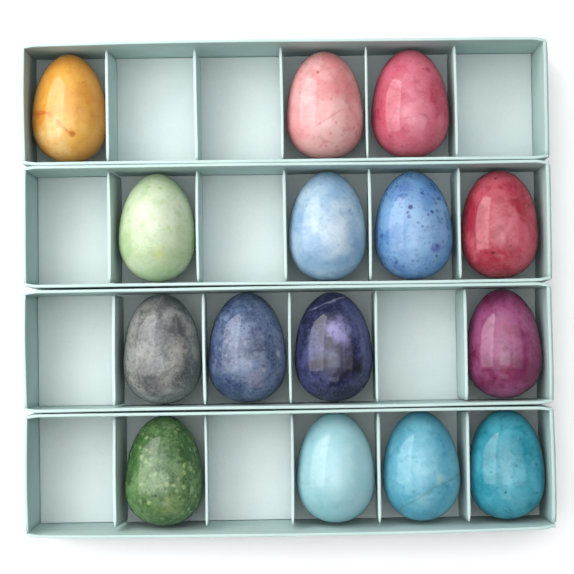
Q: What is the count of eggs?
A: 15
